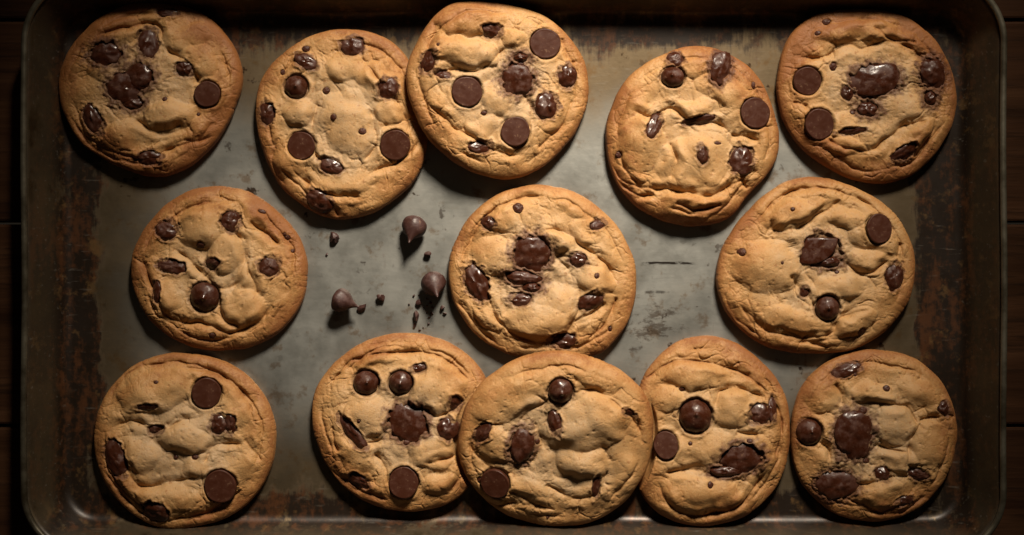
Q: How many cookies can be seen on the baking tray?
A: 13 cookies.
